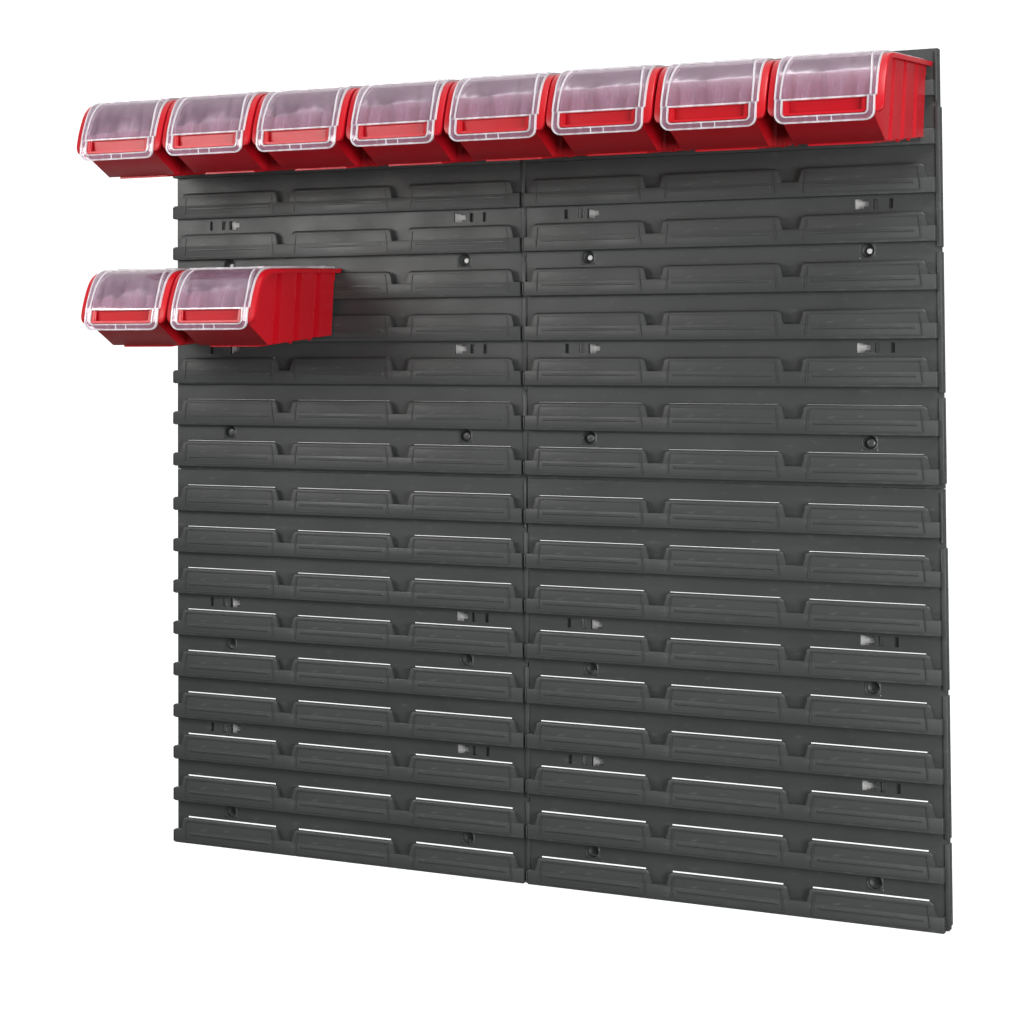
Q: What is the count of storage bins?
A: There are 10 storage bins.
